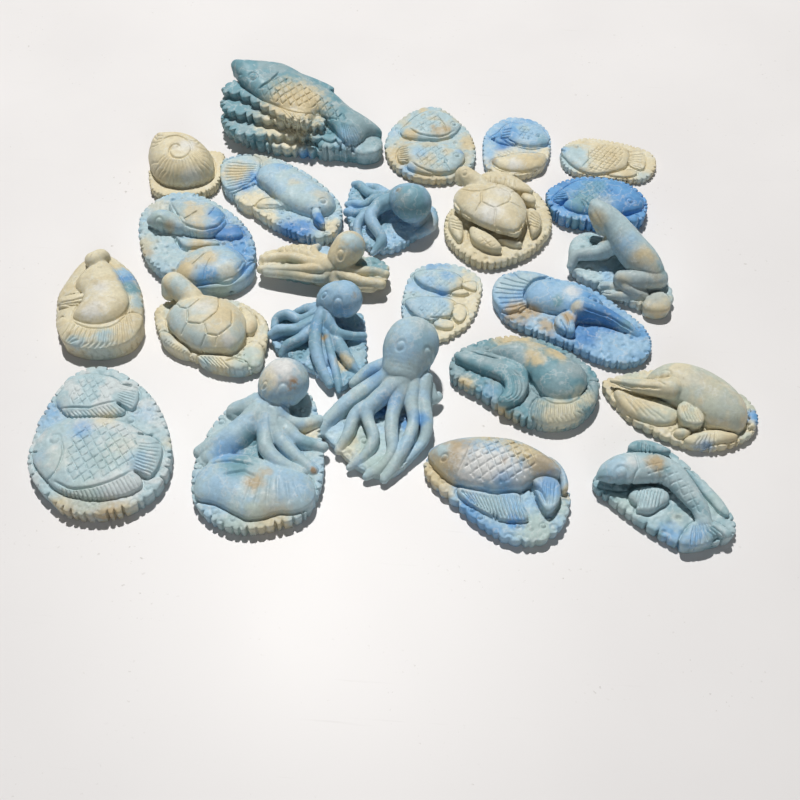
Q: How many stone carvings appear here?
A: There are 24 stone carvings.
